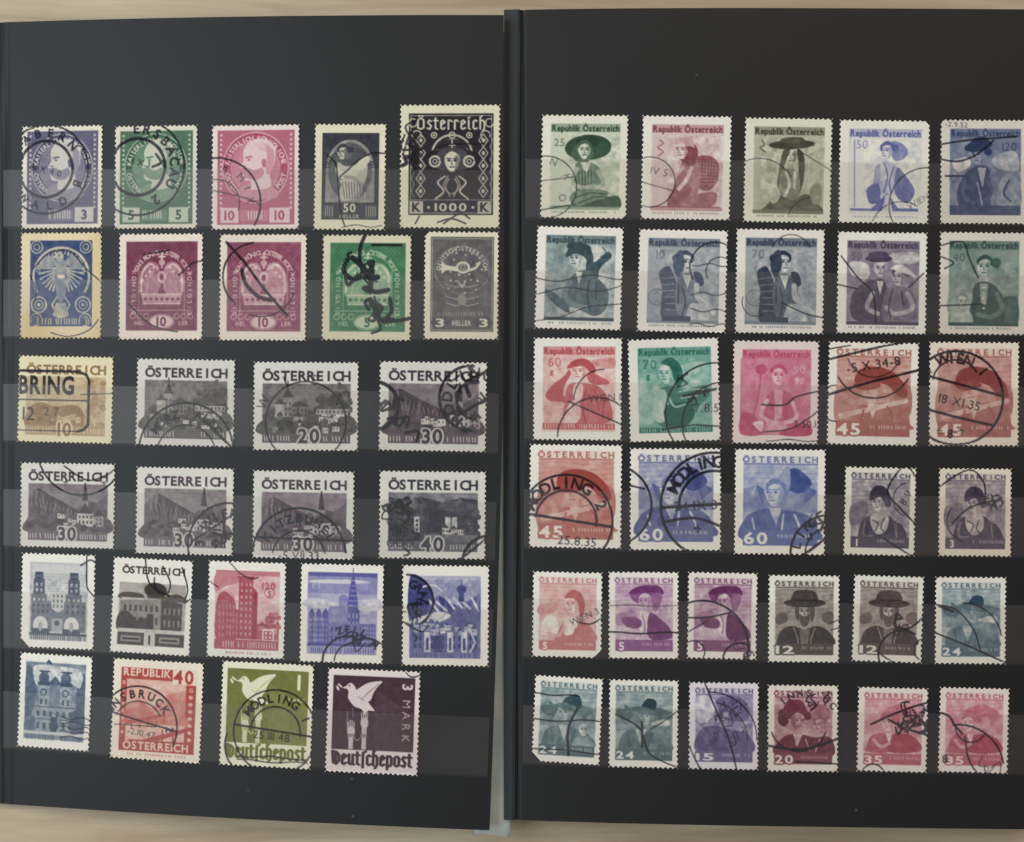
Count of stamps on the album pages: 59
